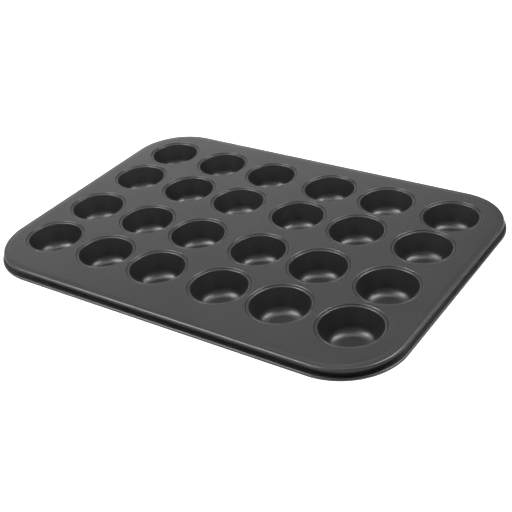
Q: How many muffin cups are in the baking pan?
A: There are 24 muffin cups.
